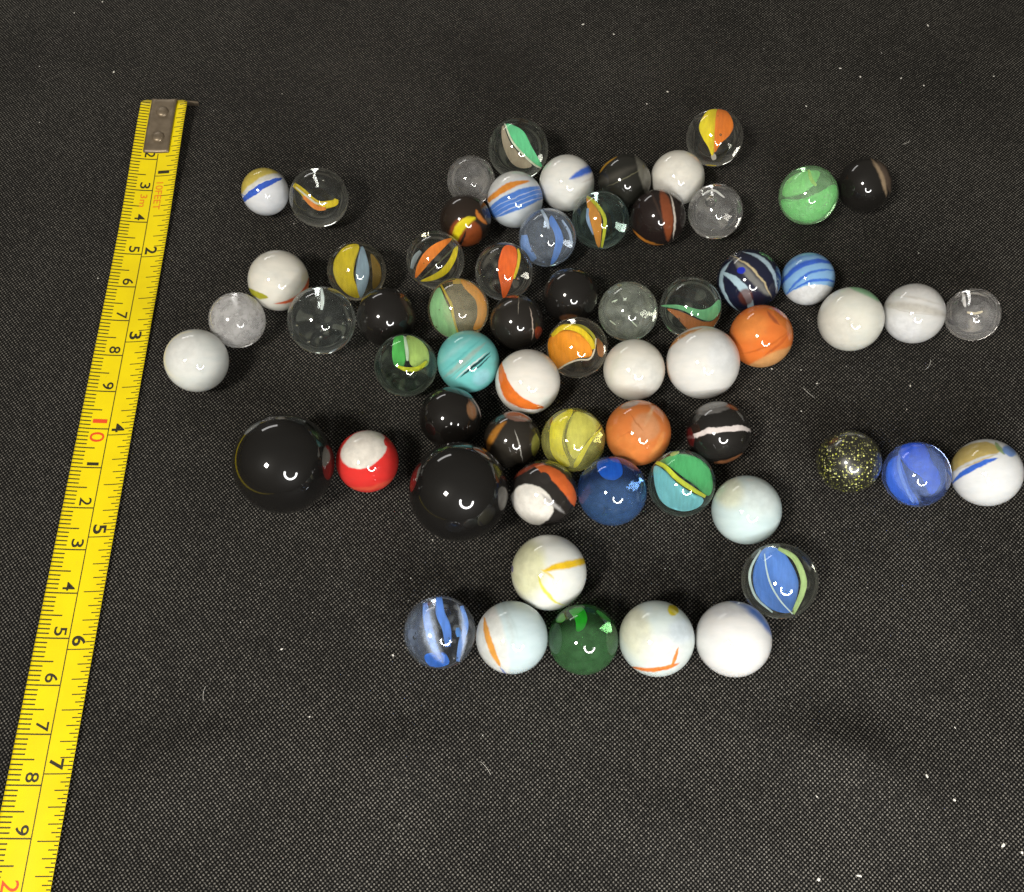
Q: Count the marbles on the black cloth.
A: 63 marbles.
